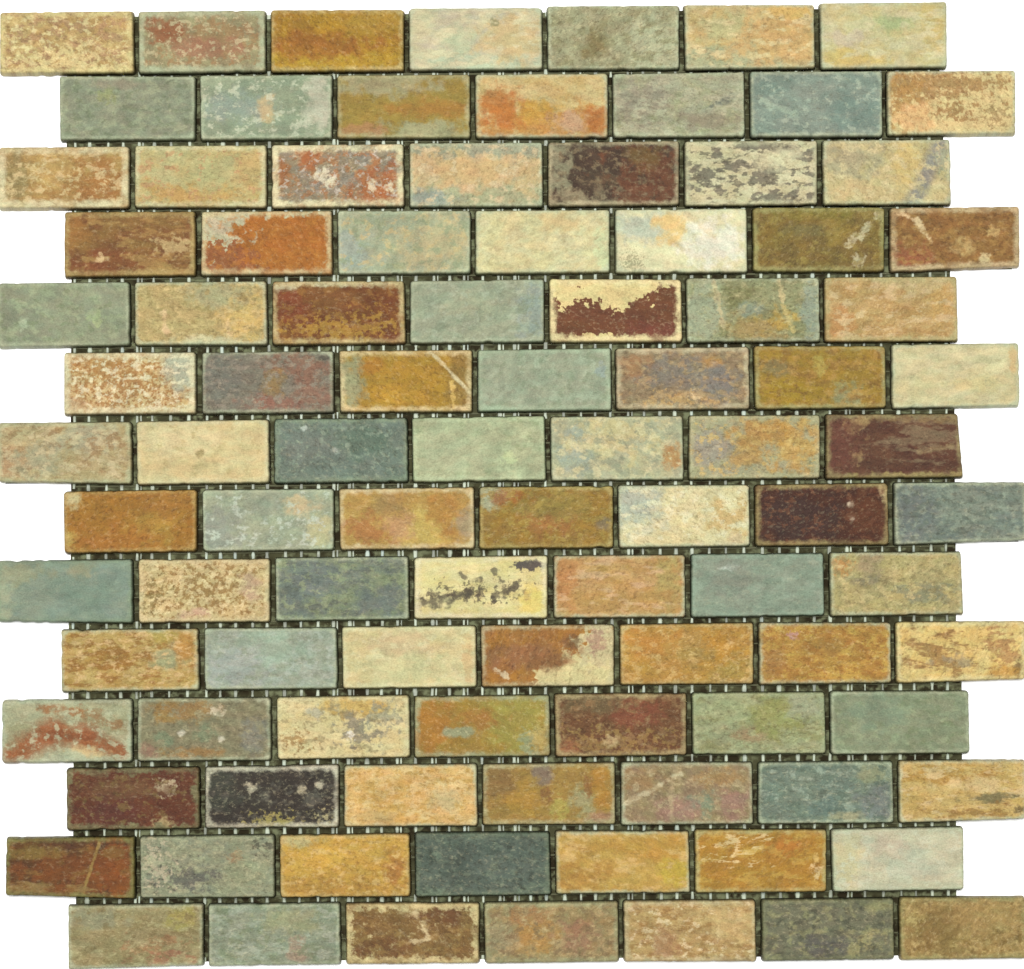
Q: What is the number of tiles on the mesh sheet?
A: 98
